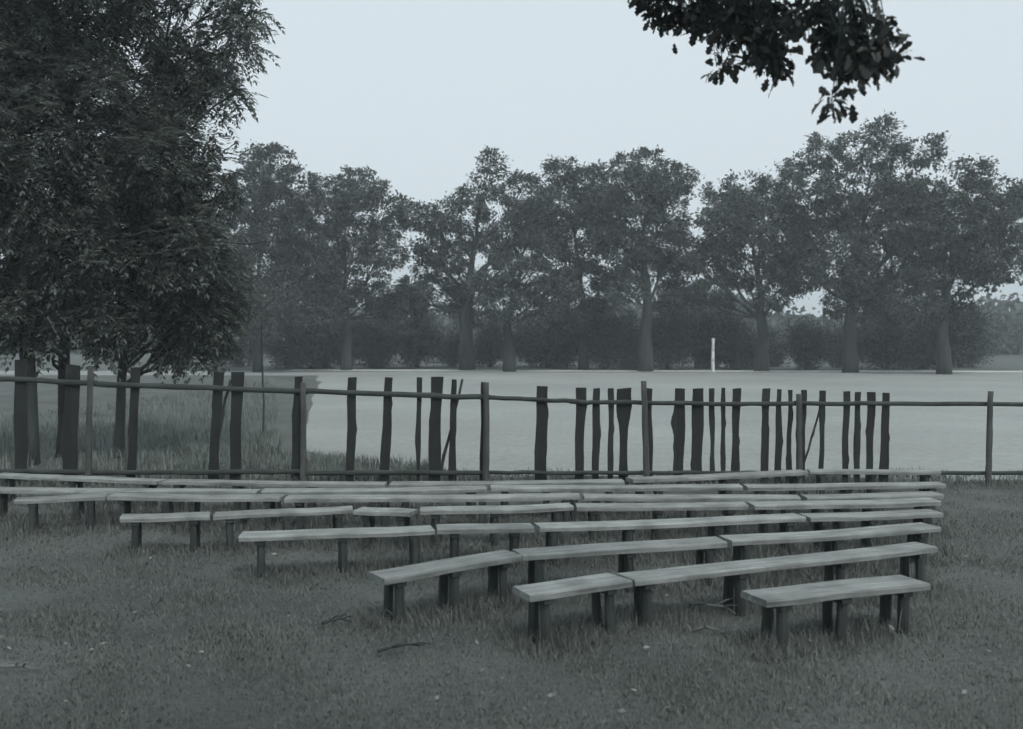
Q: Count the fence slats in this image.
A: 32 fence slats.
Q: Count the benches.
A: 30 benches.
